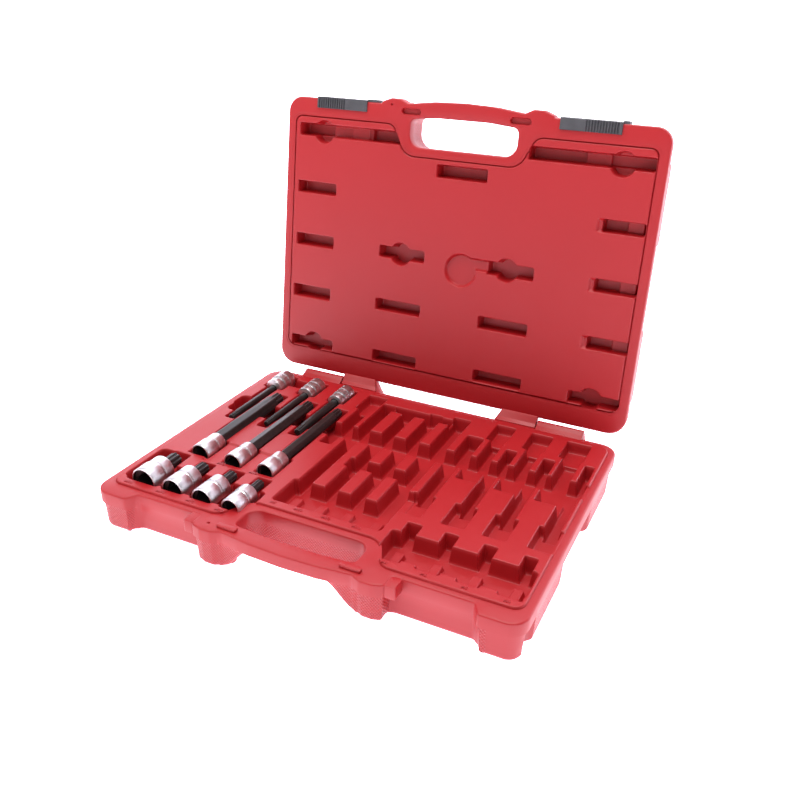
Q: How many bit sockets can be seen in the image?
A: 10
